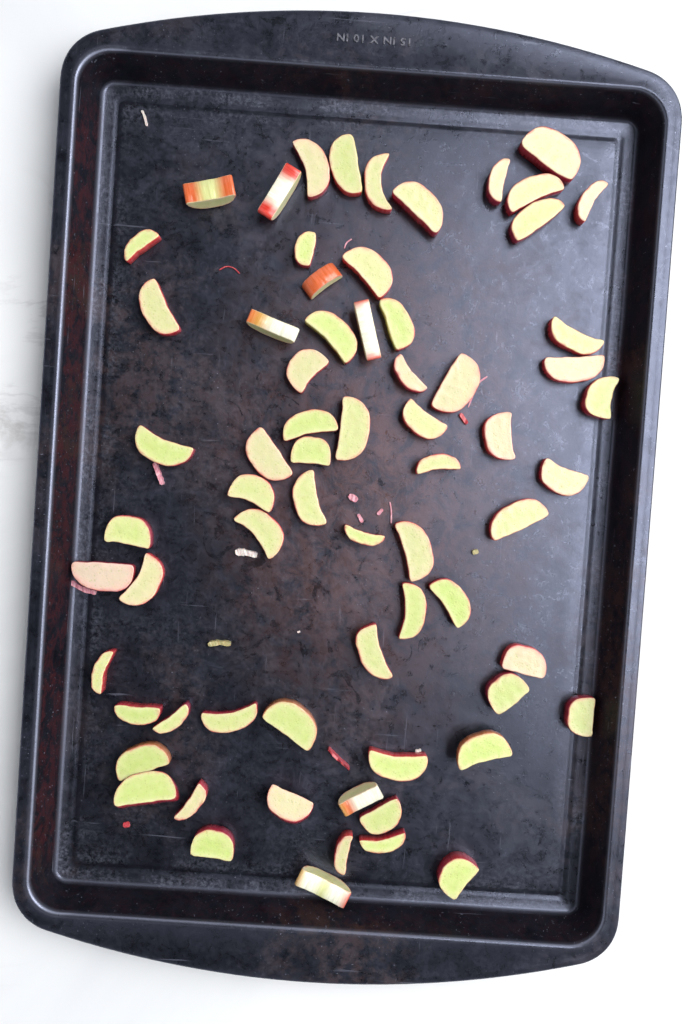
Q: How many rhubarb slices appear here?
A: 68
